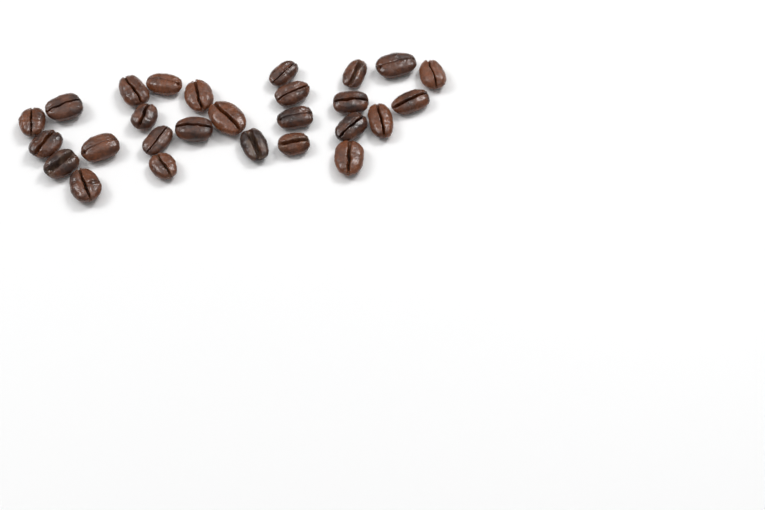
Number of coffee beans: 27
